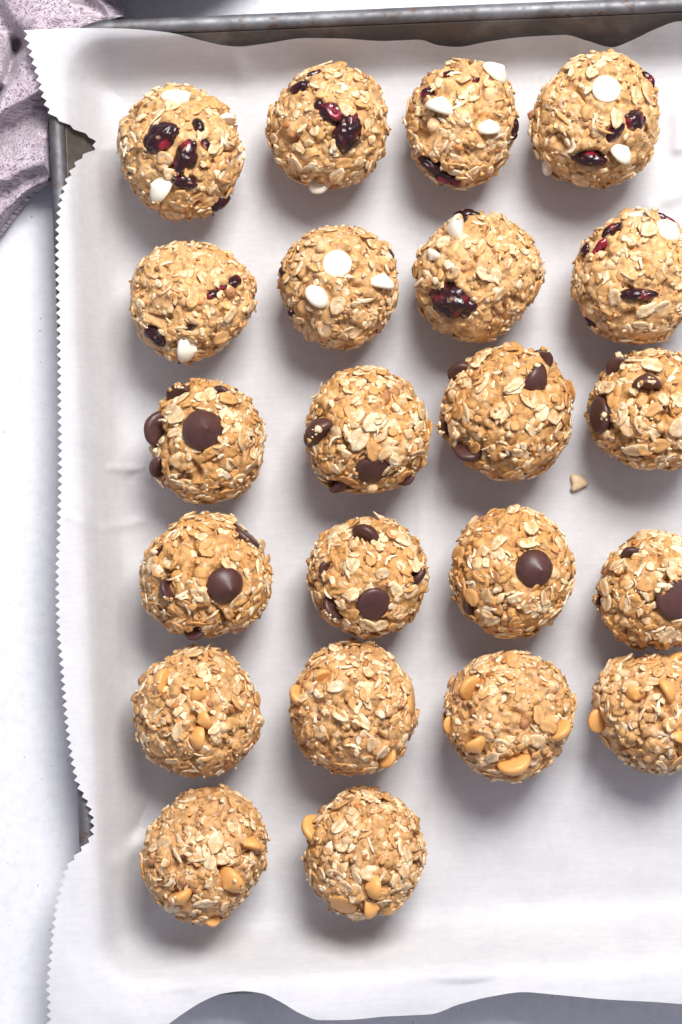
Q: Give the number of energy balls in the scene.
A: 22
